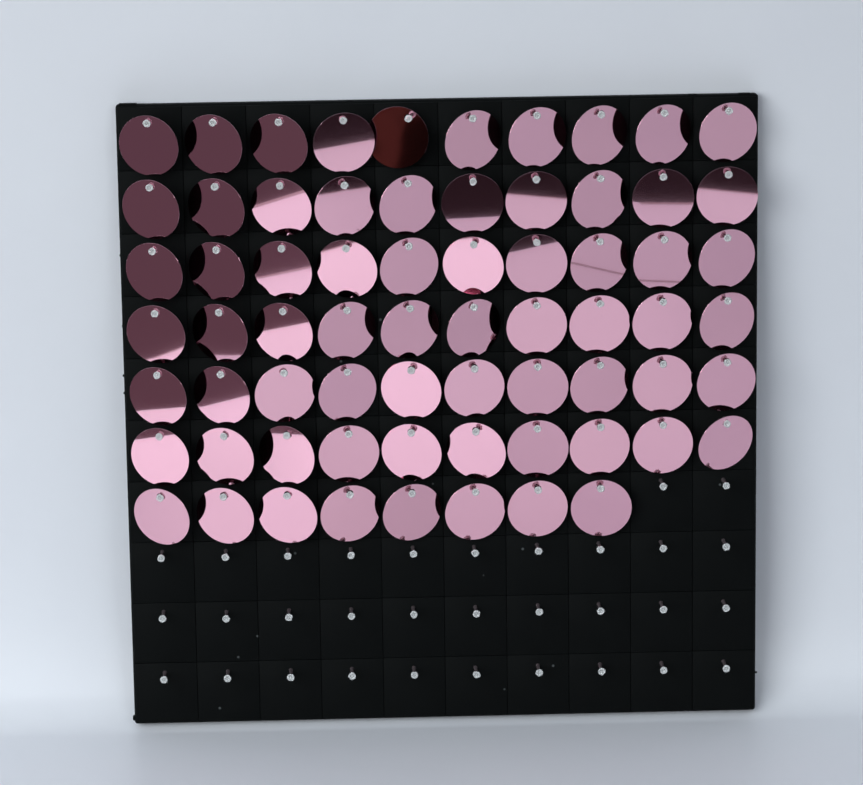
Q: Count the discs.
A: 68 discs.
